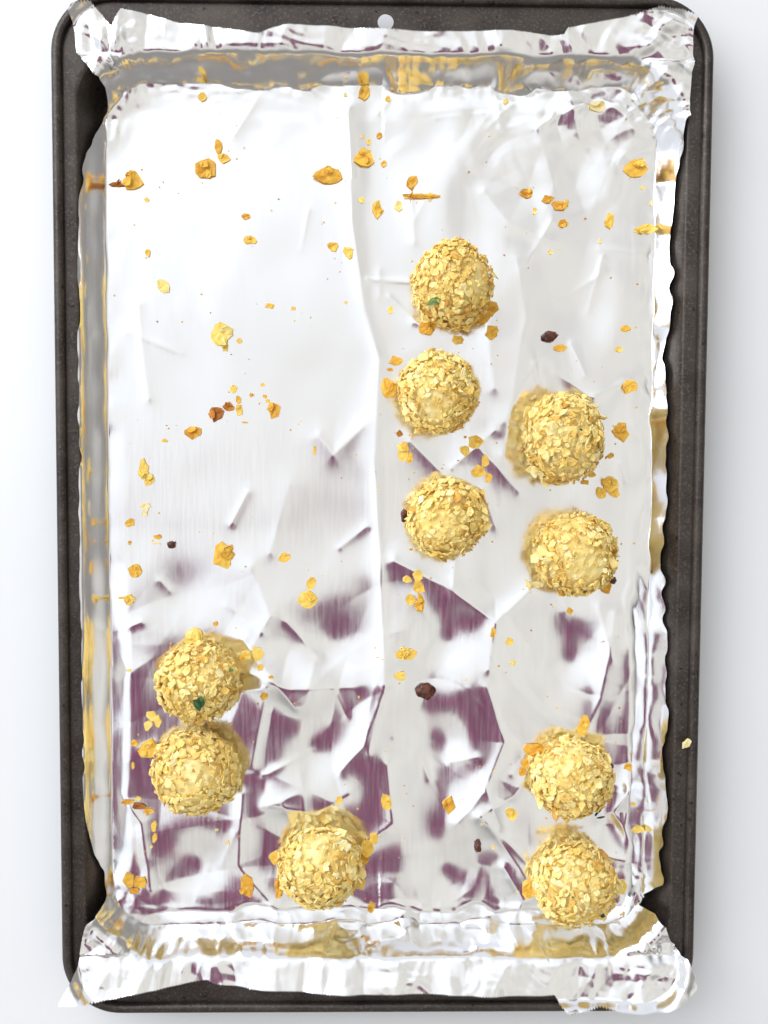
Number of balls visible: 10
